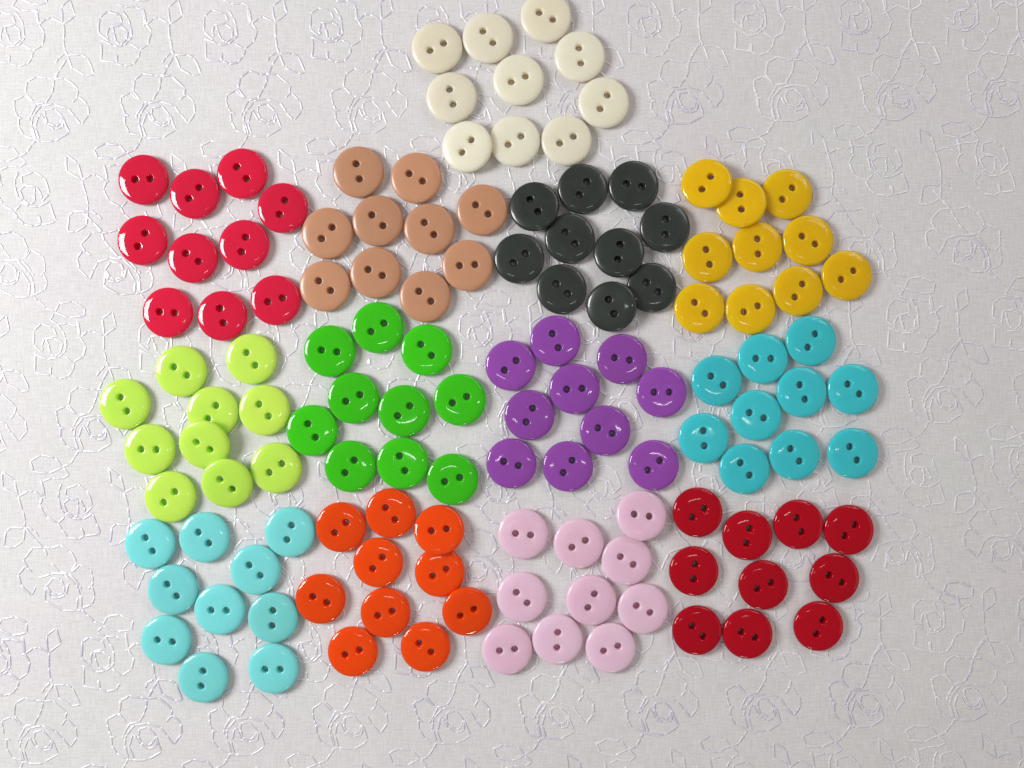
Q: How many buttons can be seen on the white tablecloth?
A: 130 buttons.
